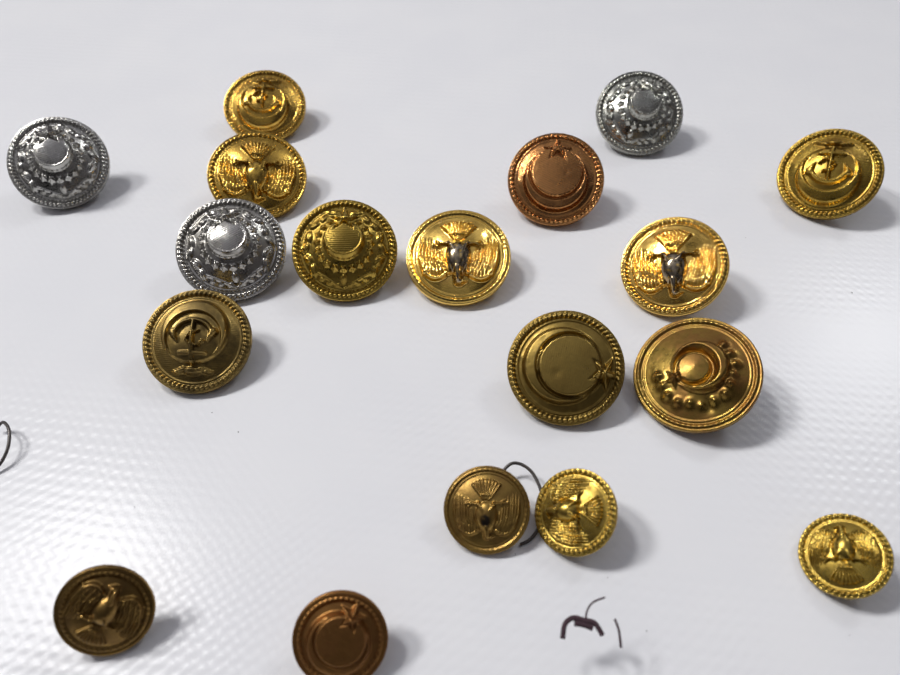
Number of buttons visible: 18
